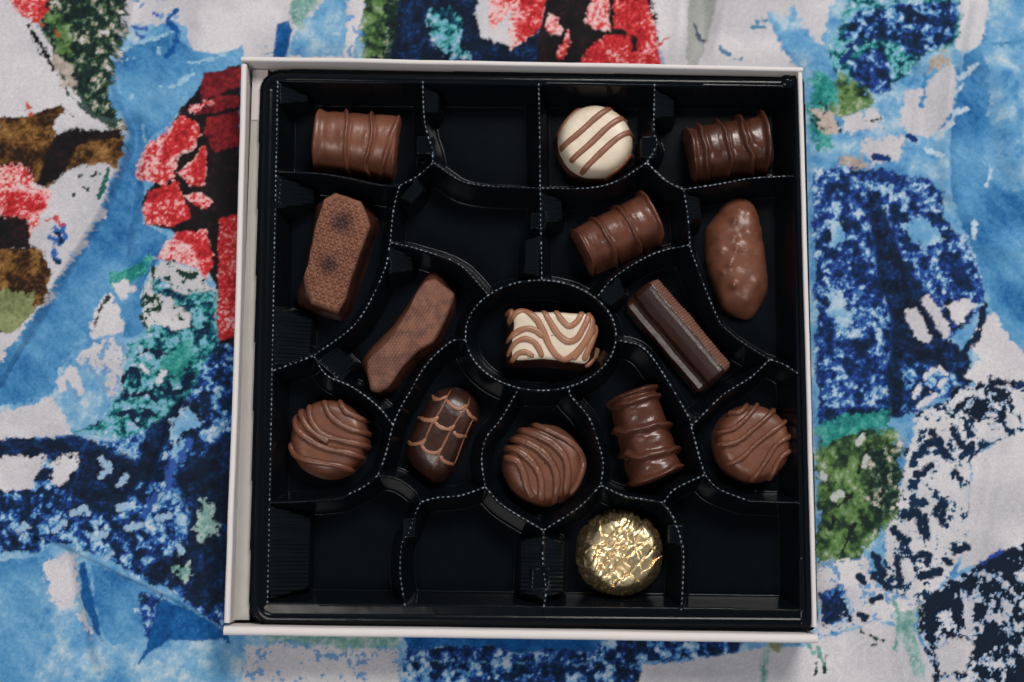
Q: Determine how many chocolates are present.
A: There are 15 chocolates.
